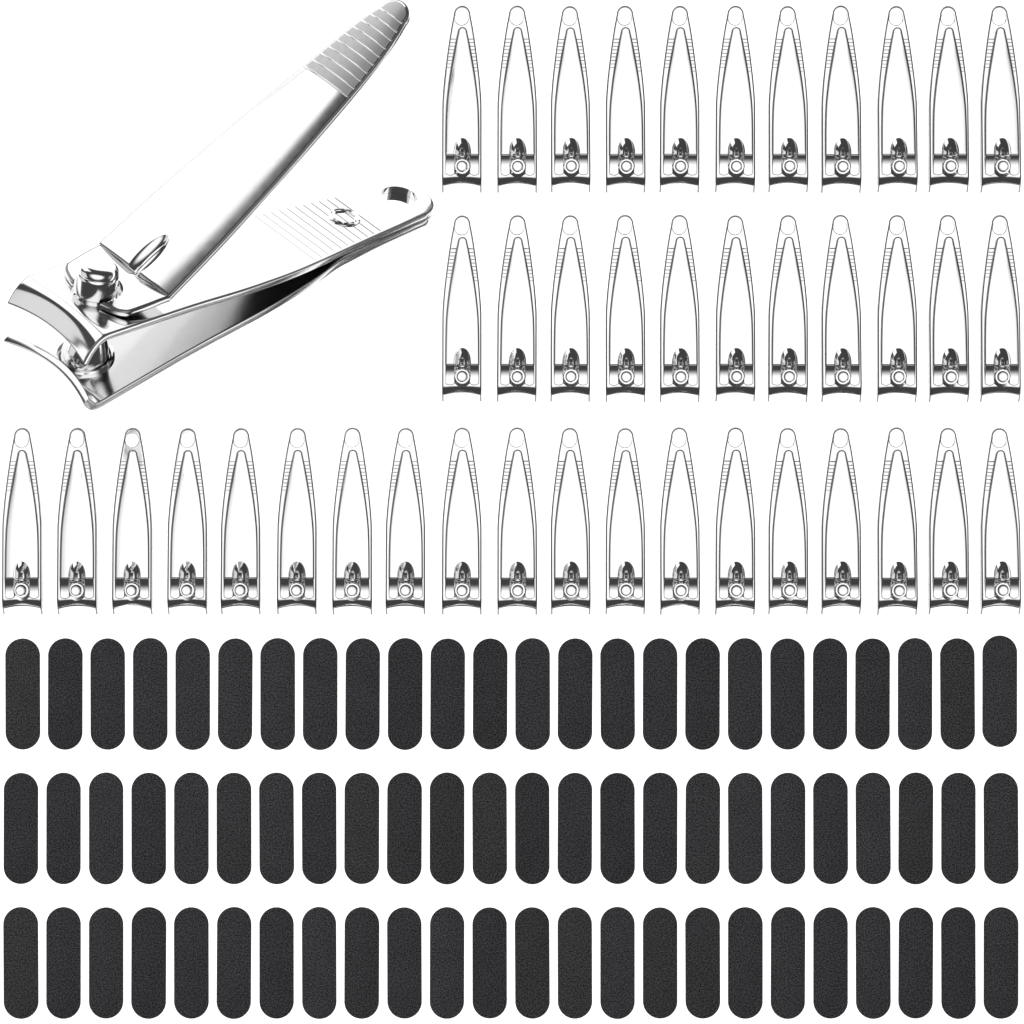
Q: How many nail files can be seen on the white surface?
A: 72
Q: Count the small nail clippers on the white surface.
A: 41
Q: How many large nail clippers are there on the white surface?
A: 1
